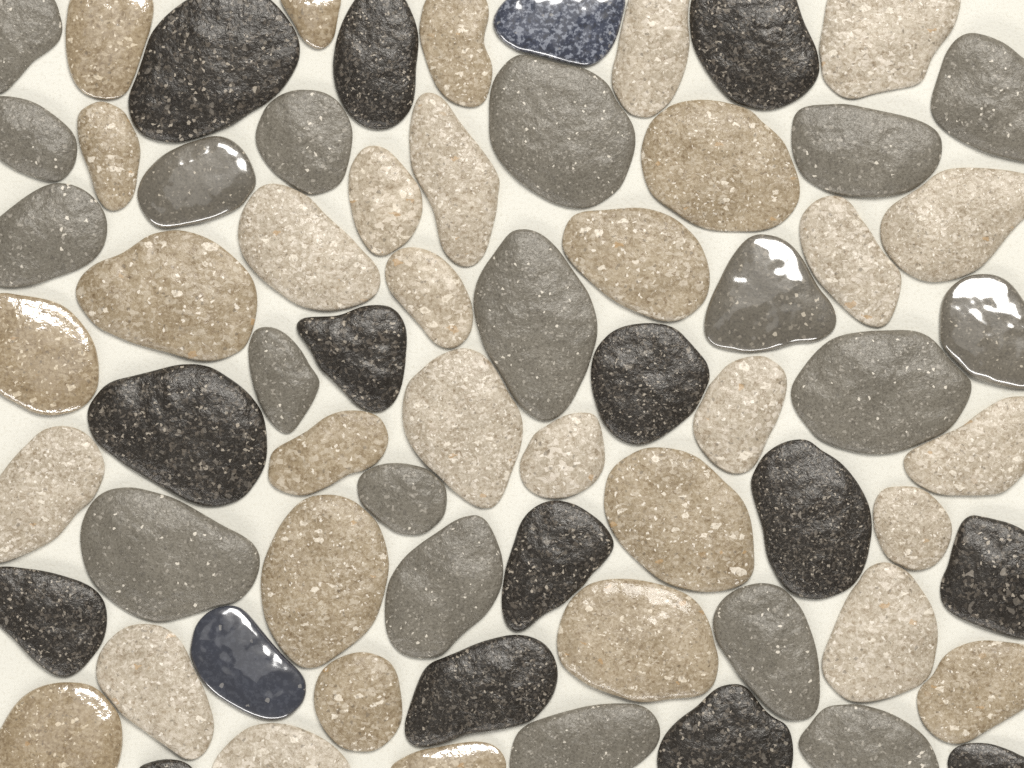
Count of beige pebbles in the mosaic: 33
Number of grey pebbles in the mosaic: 19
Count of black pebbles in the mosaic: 14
